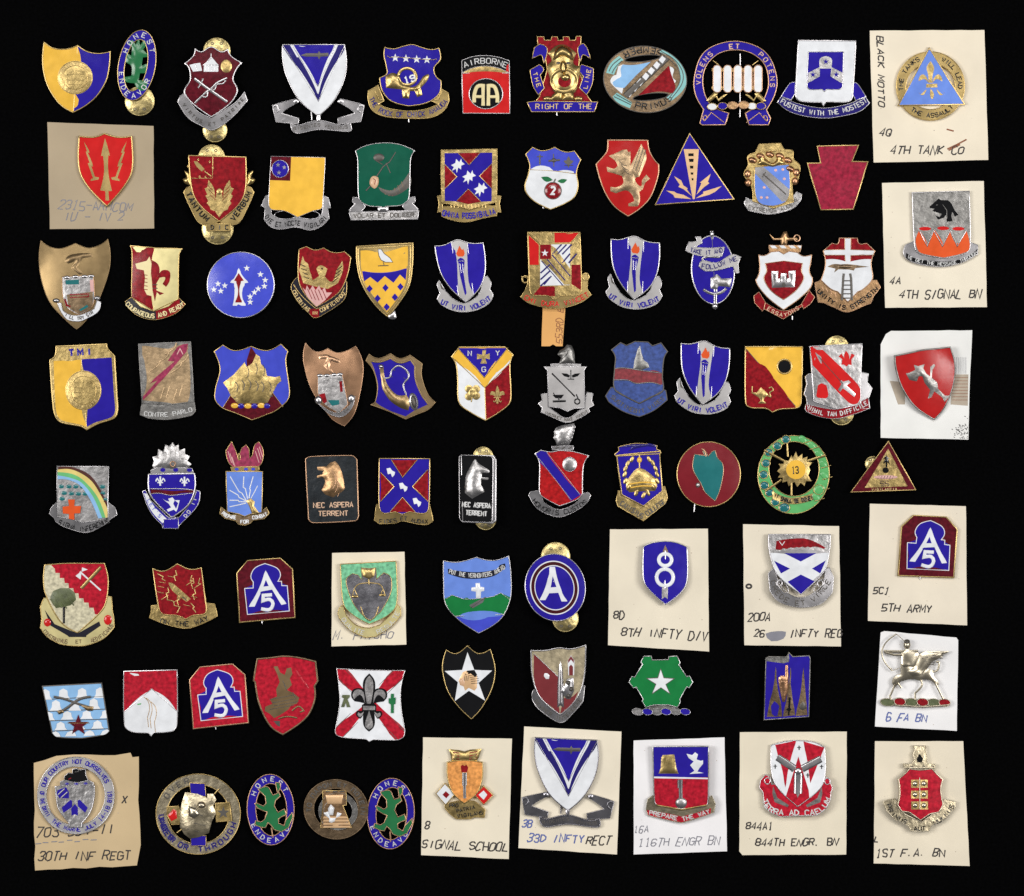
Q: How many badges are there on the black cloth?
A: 85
